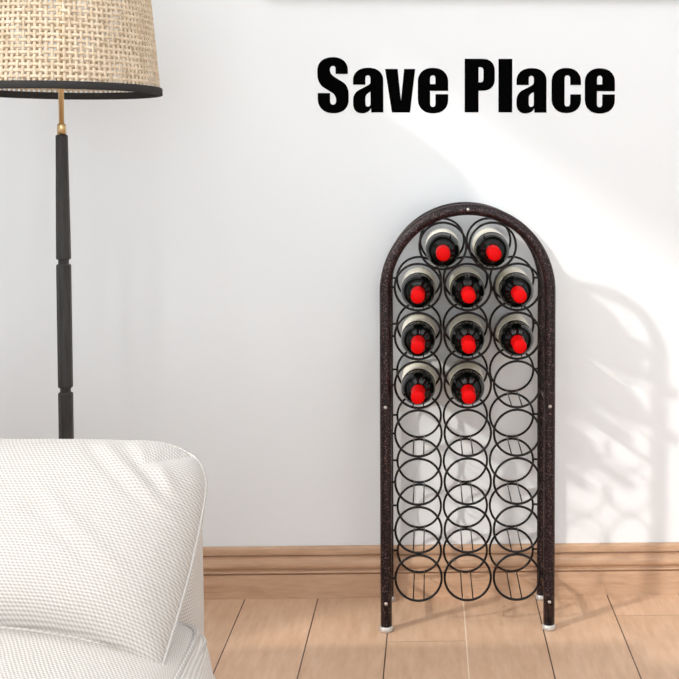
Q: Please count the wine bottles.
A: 10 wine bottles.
